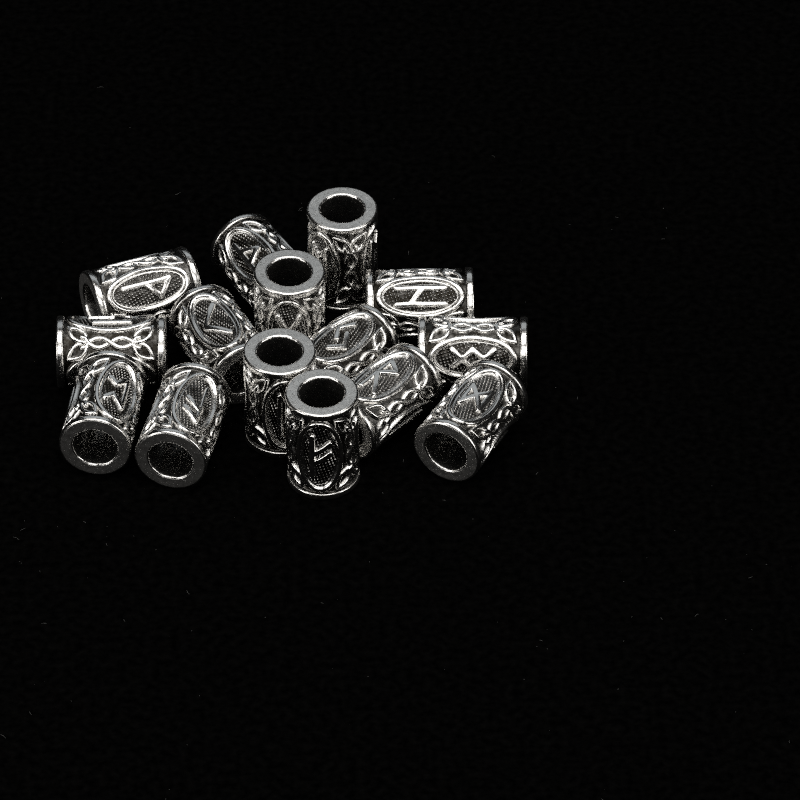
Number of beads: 15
